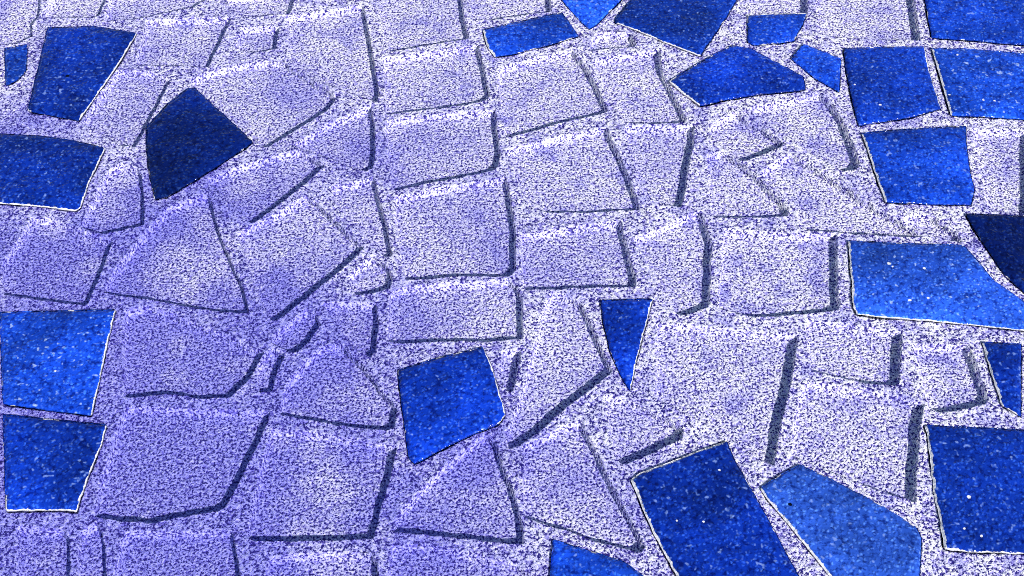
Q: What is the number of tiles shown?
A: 25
